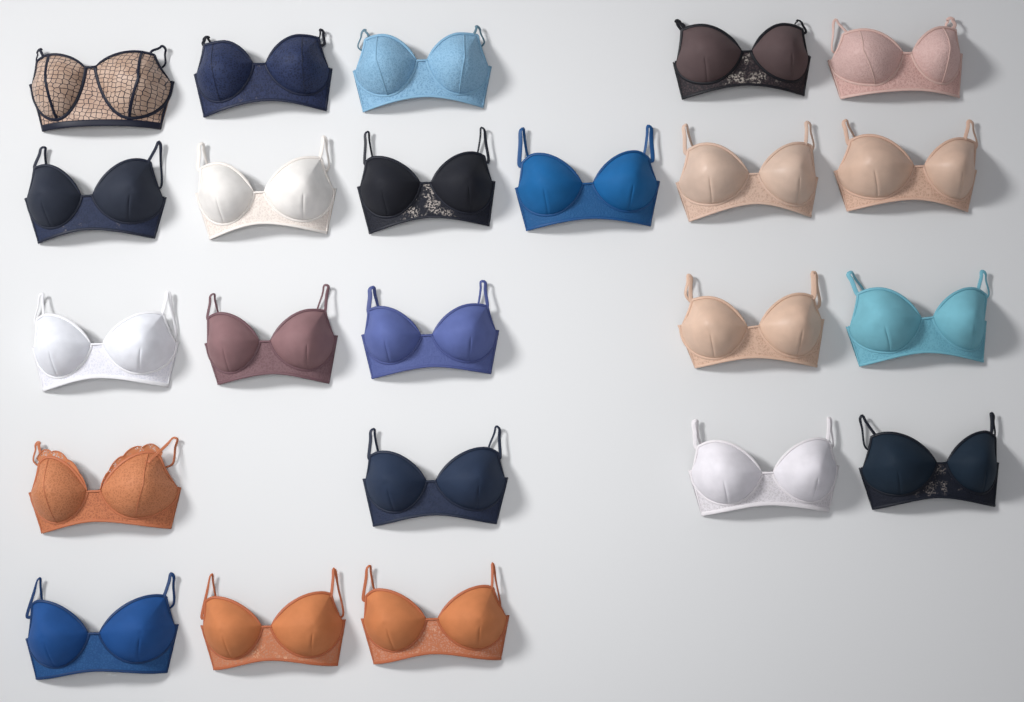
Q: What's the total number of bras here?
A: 23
